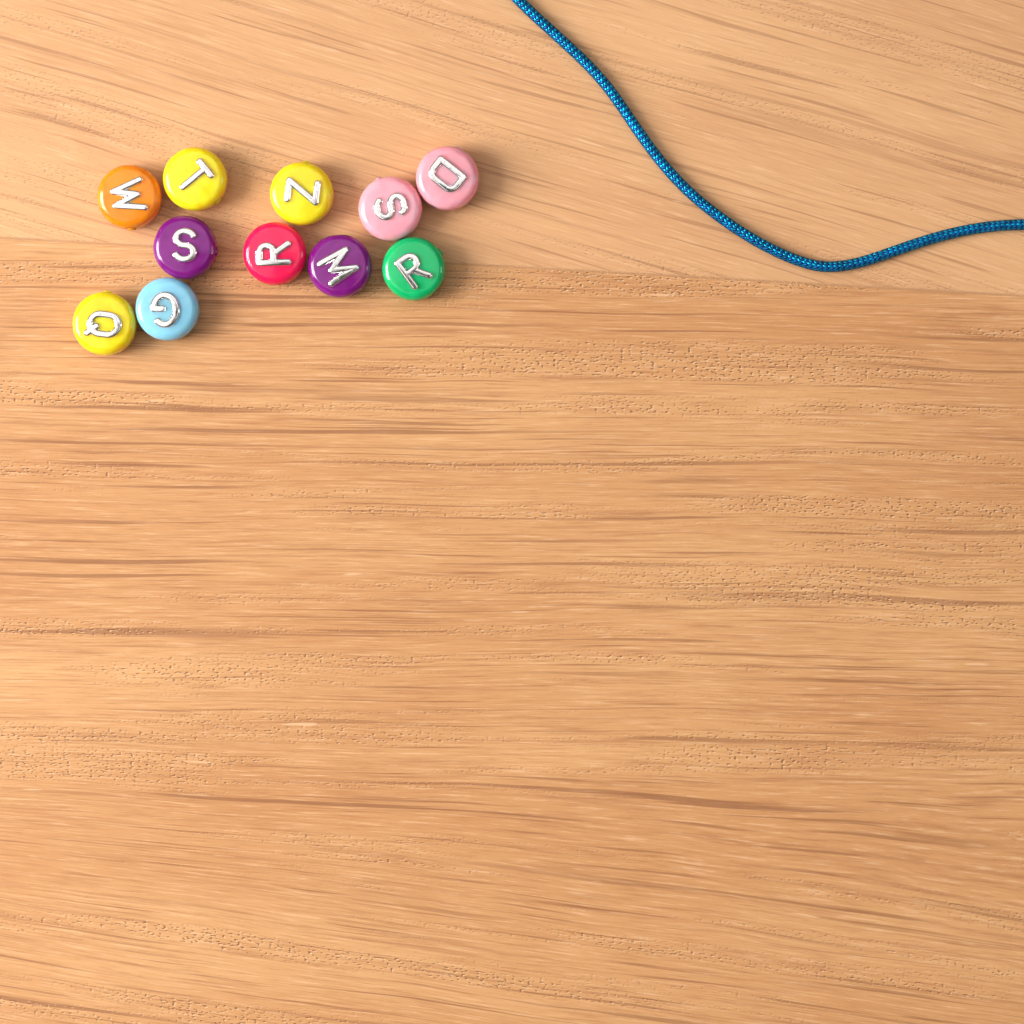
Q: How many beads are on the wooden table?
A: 11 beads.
